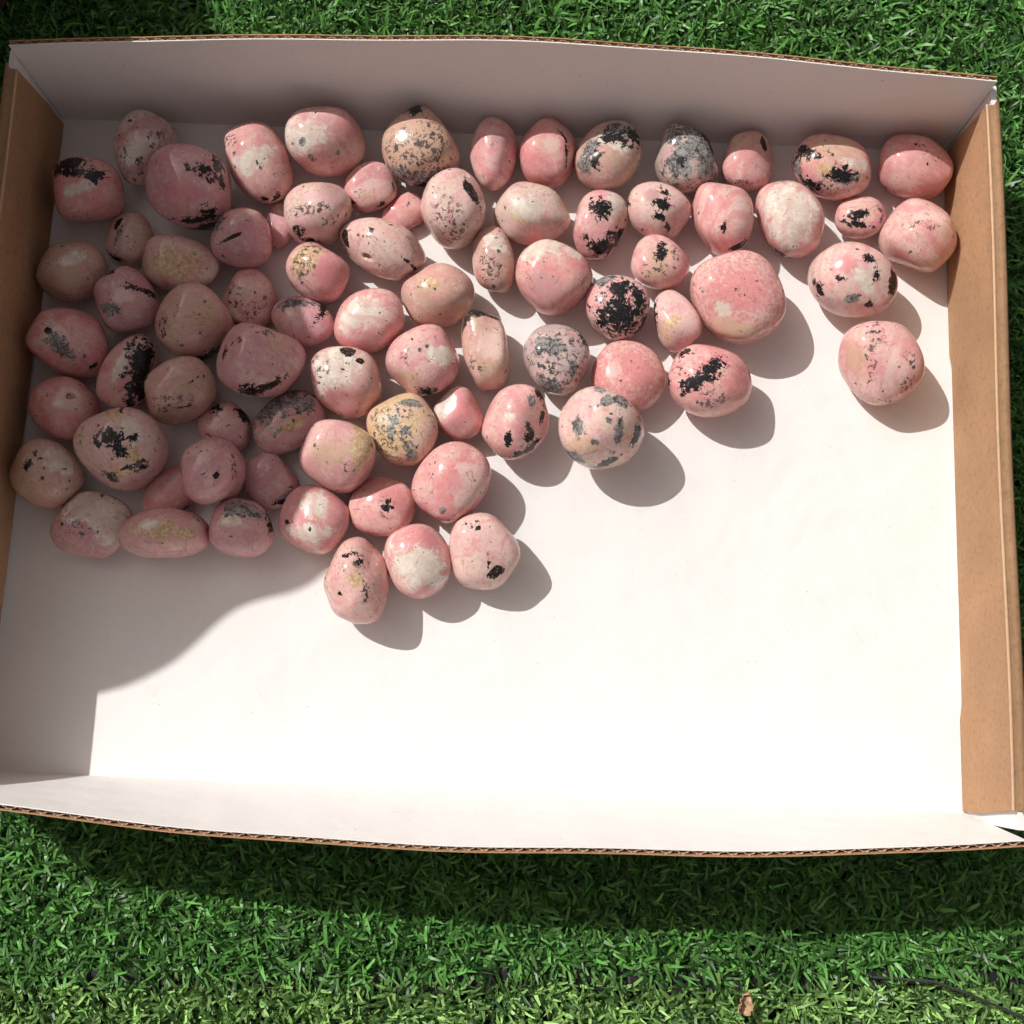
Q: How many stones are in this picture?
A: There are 77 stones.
